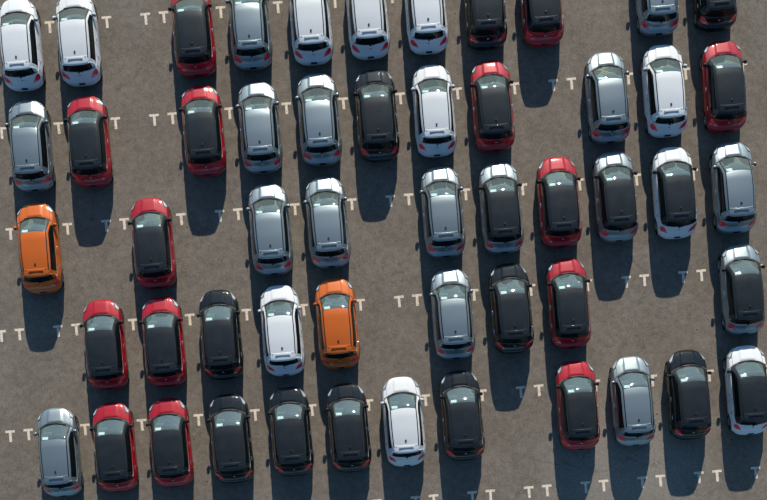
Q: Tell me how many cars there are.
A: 53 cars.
